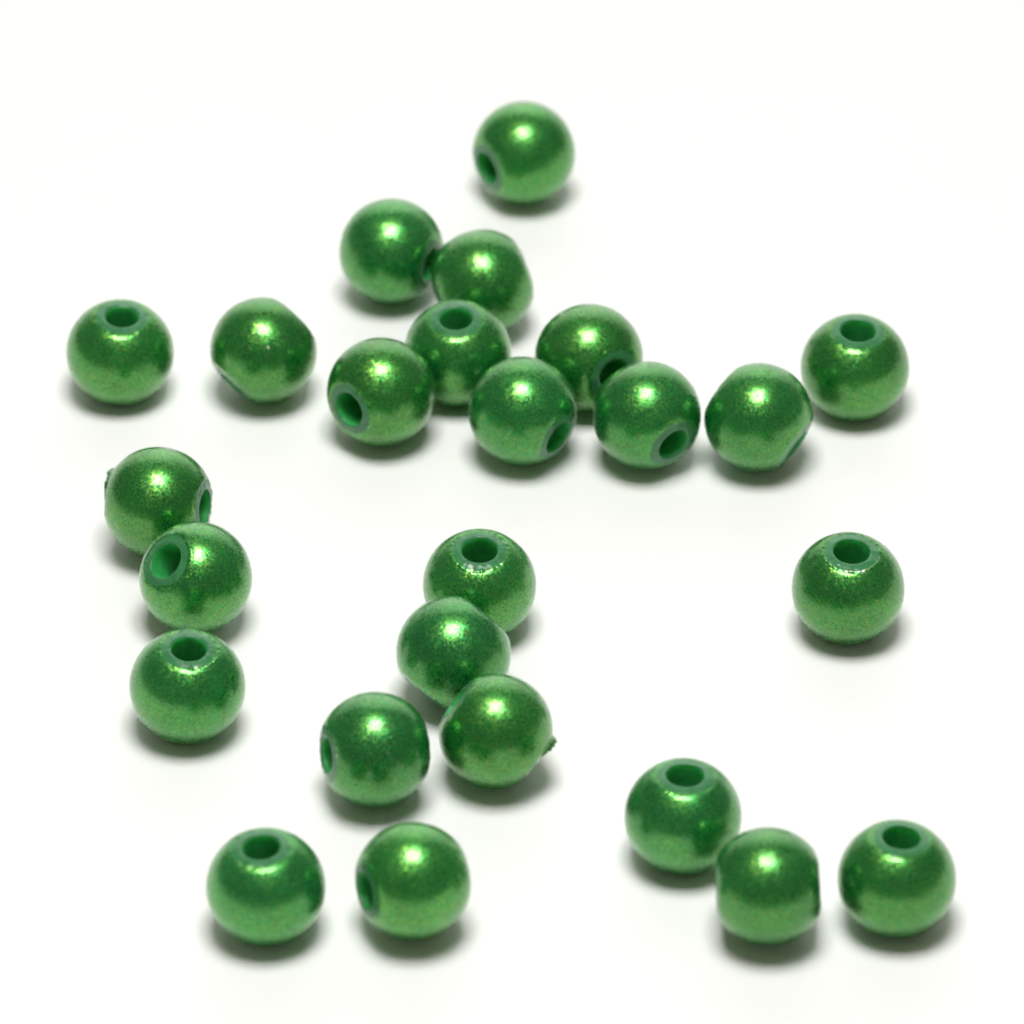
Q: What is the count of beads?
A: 25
